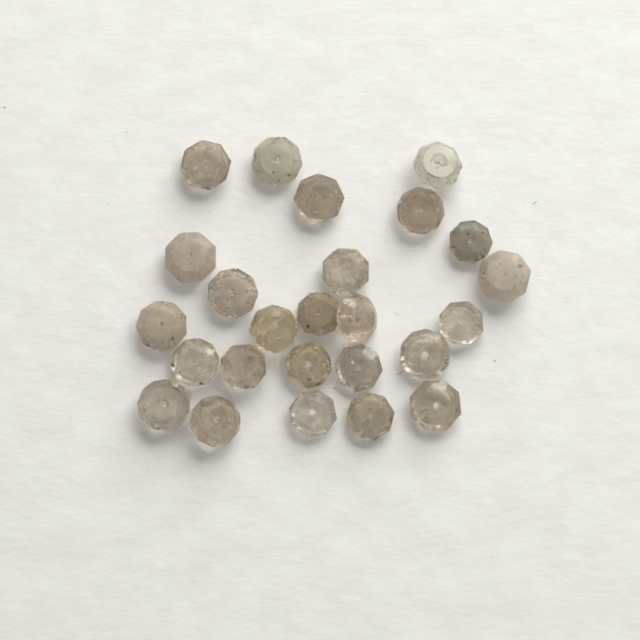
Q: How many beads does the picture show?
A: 25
